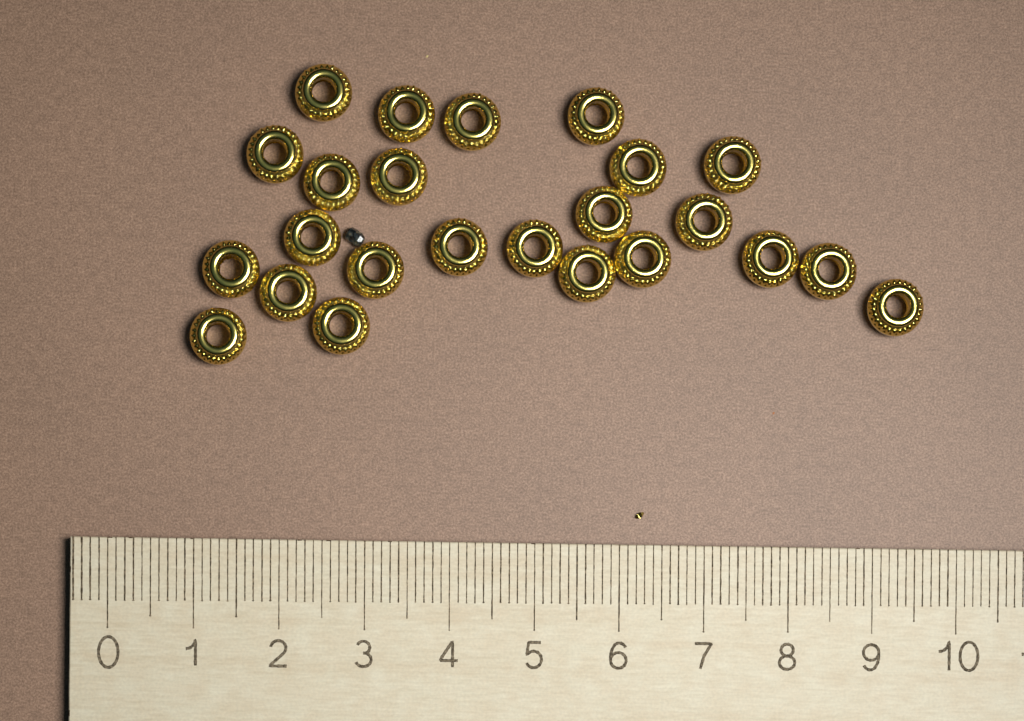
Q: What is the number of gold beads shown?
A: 24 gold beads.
